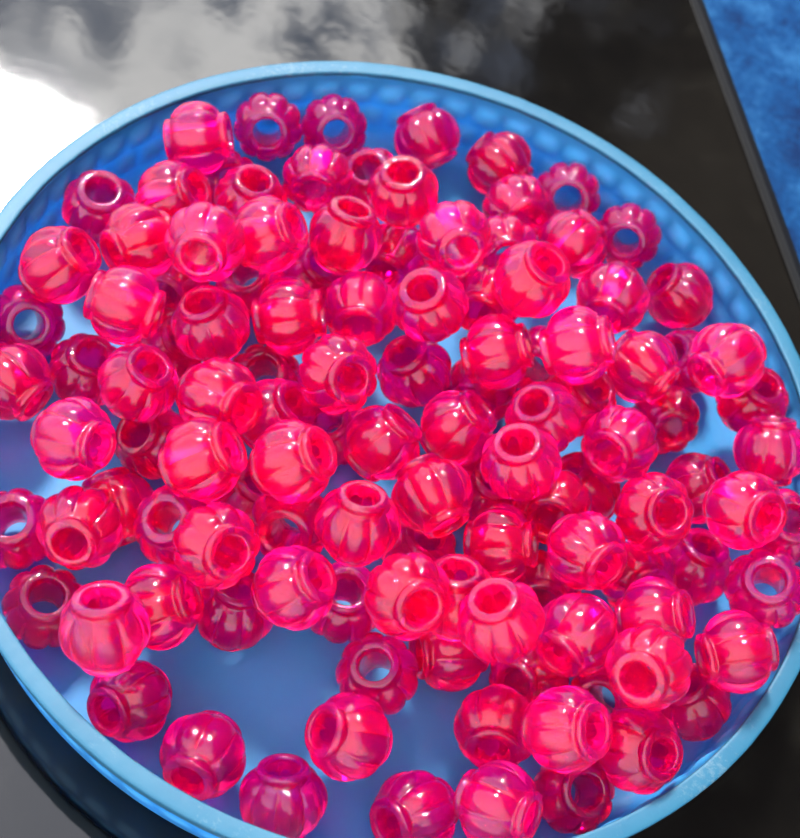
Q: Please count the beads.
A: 118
